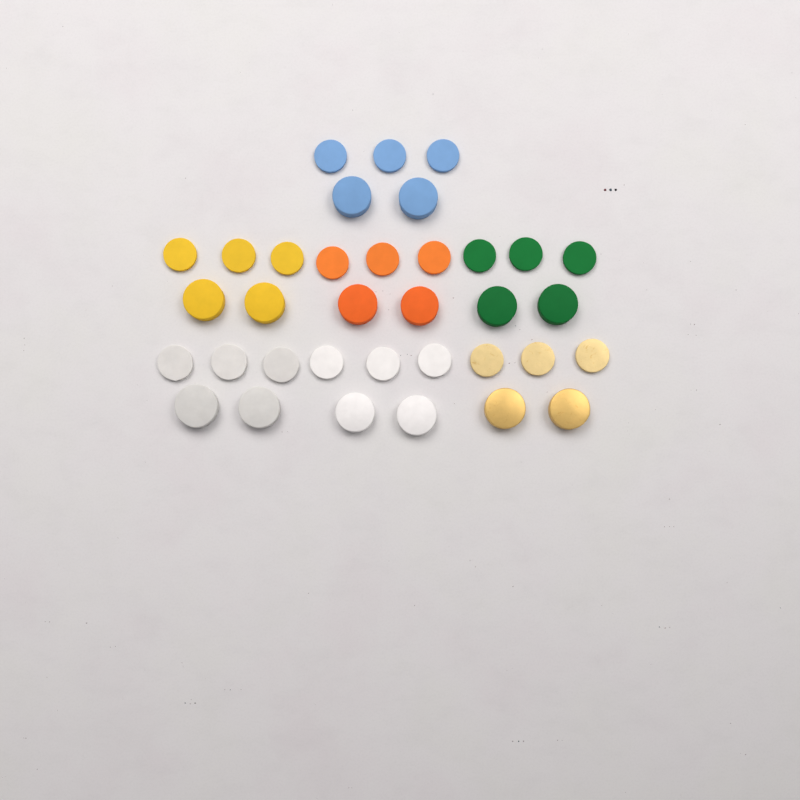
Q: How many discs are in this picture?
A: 35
